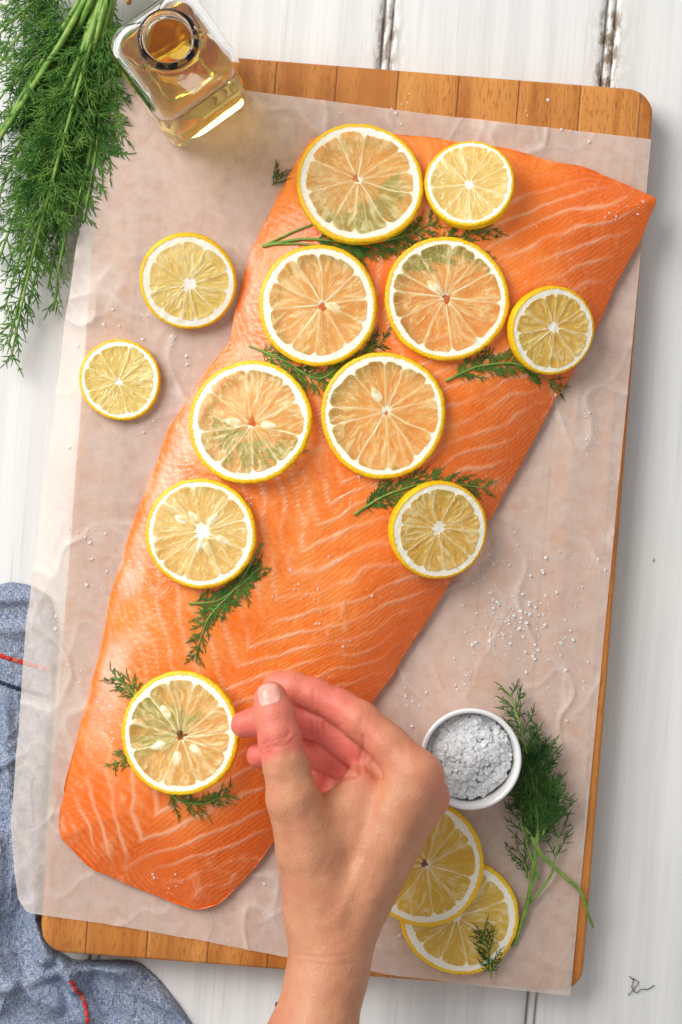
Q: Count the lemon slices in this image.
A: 14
